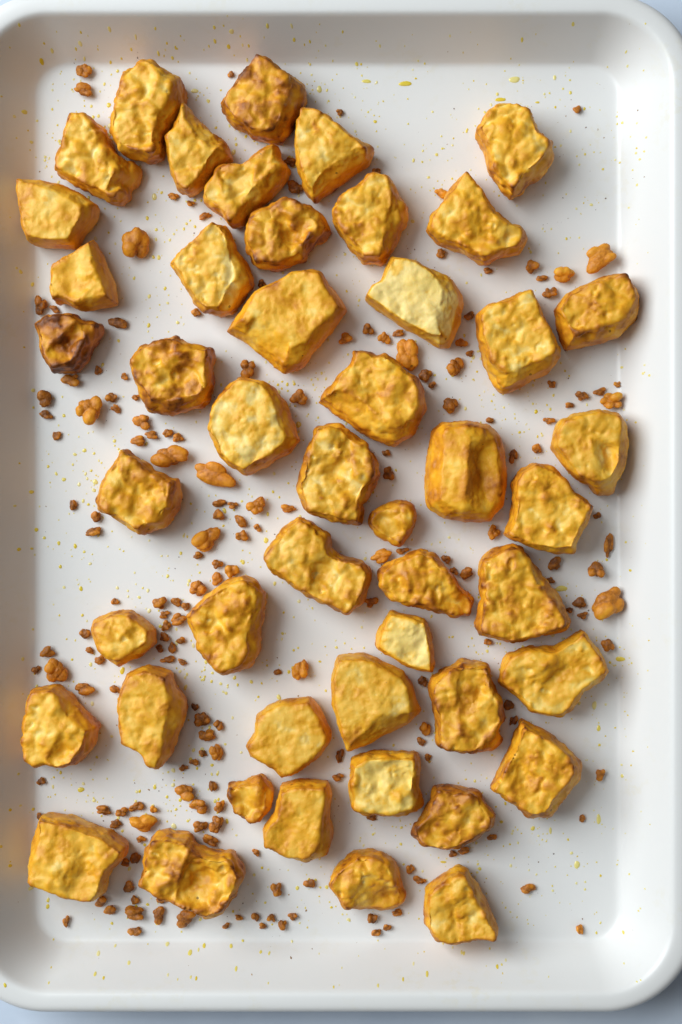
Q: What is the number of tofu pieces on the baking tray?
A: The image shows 48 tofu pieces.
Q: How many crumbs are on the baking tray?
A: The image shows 194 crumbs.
